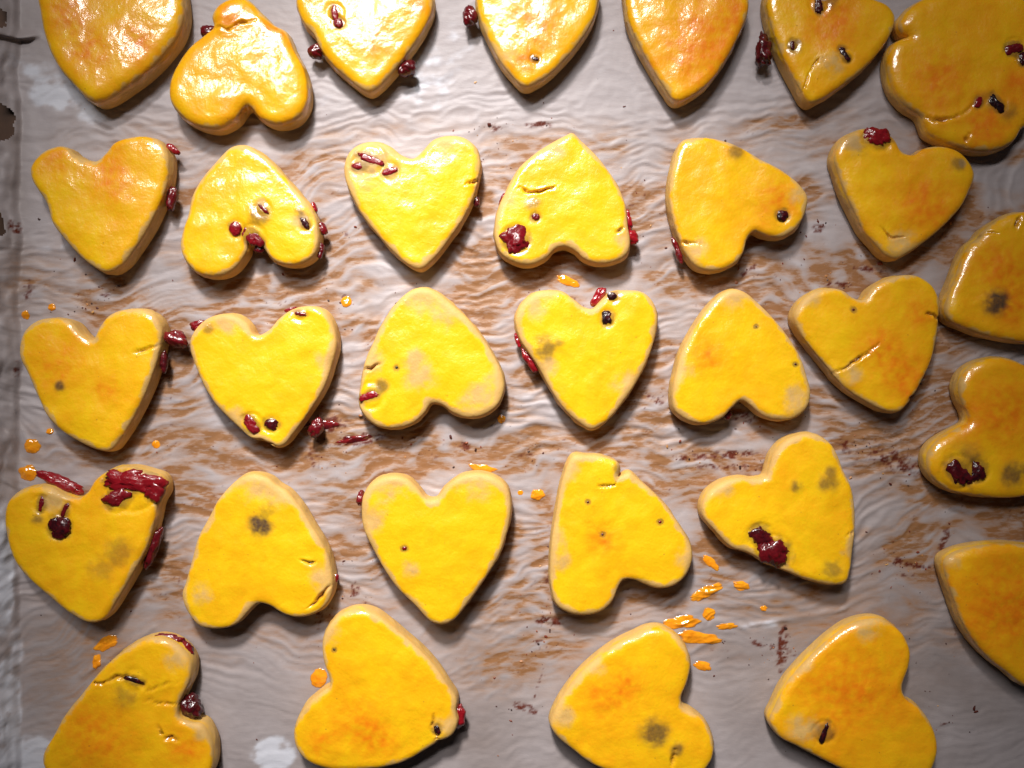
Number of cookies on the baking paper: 31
